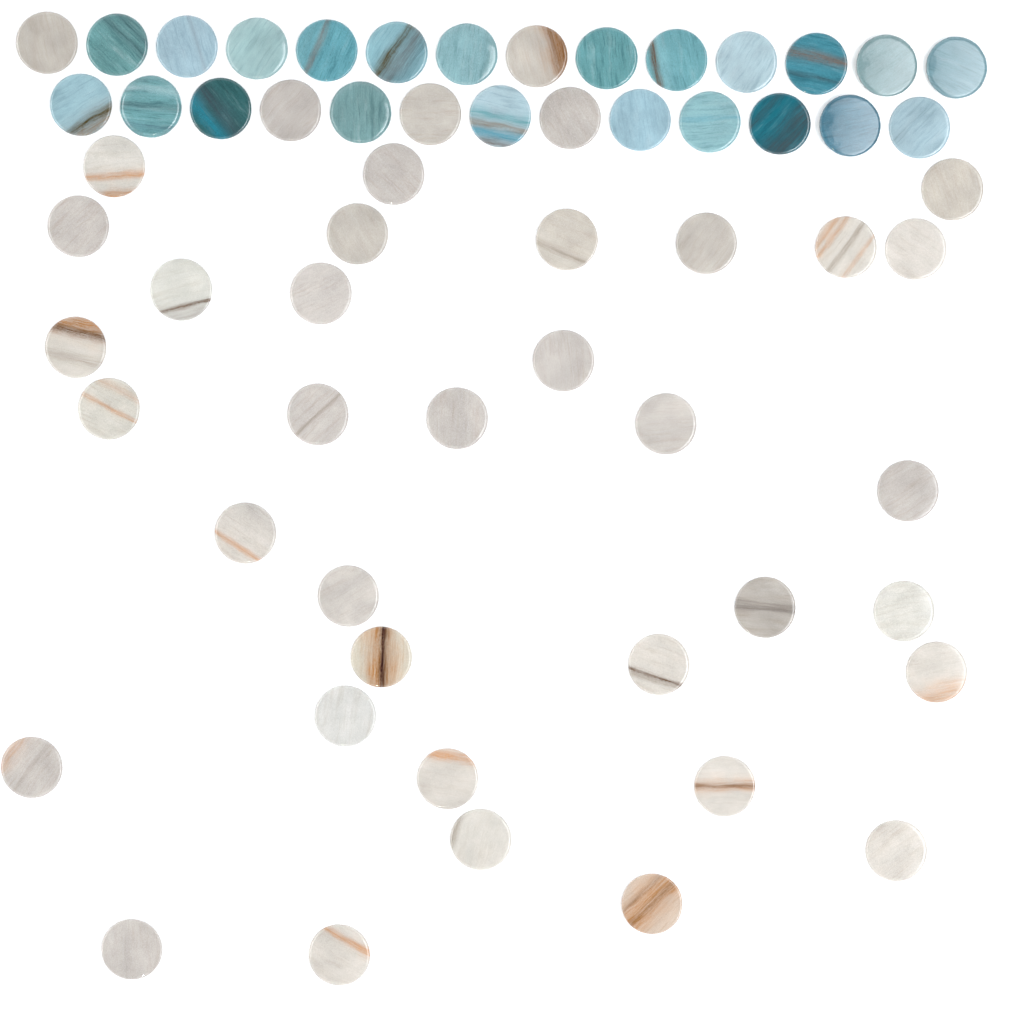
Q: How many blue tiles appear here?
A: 22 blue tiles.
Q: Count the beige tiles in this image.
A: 39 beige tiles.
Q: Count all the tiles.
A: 61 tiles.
